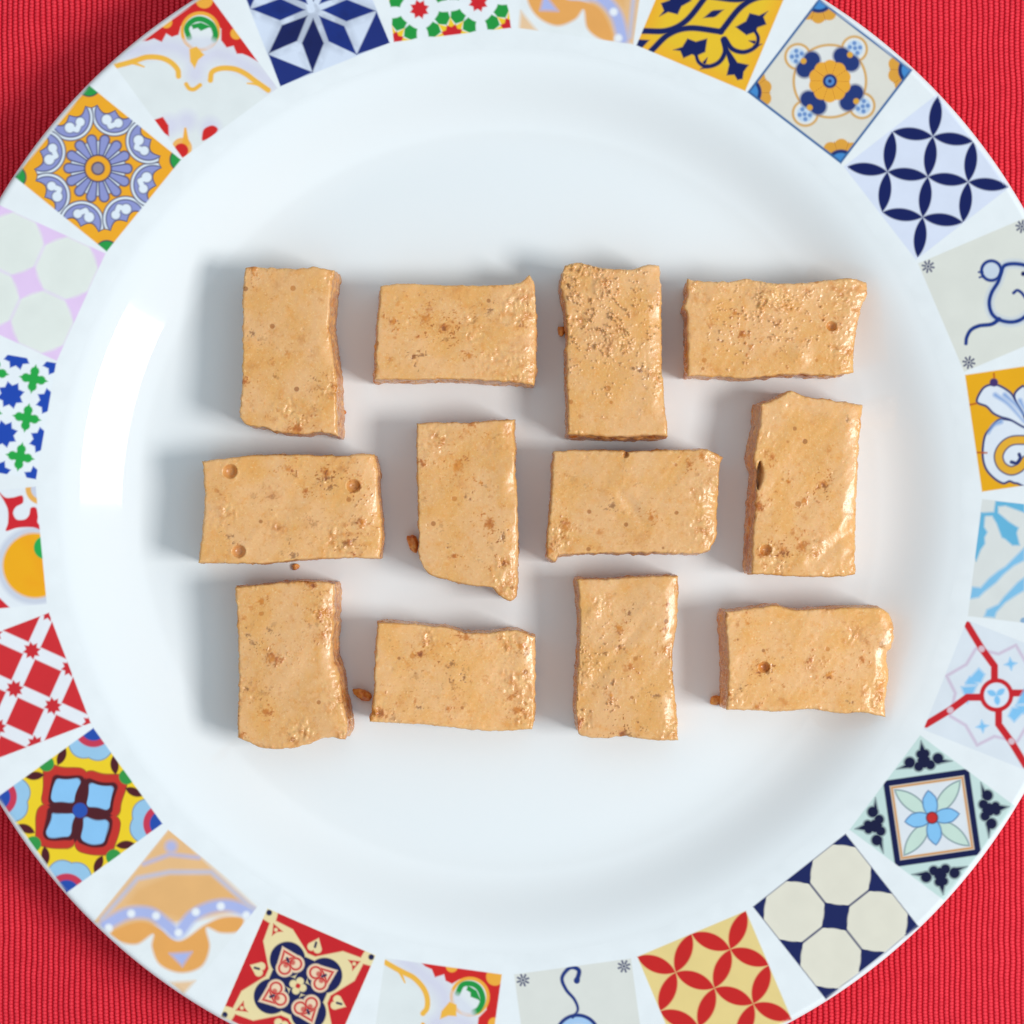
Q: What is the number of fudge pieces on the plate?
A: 12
